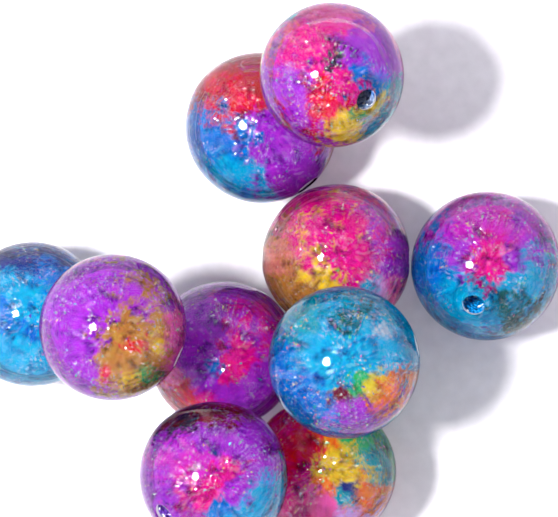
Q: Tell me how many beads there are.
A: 10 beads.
